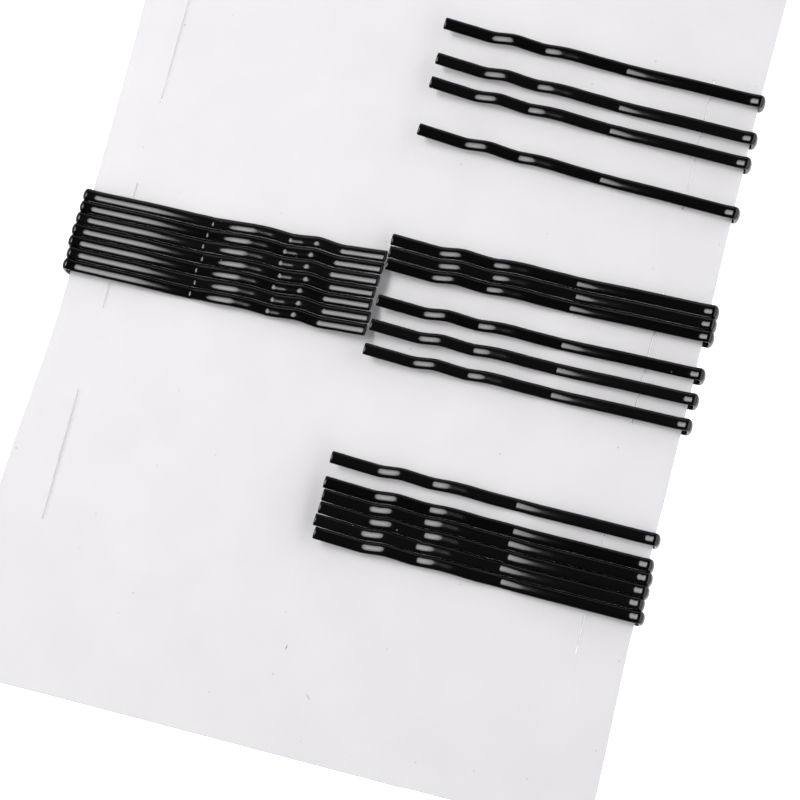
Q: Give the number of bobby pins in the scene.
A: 23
